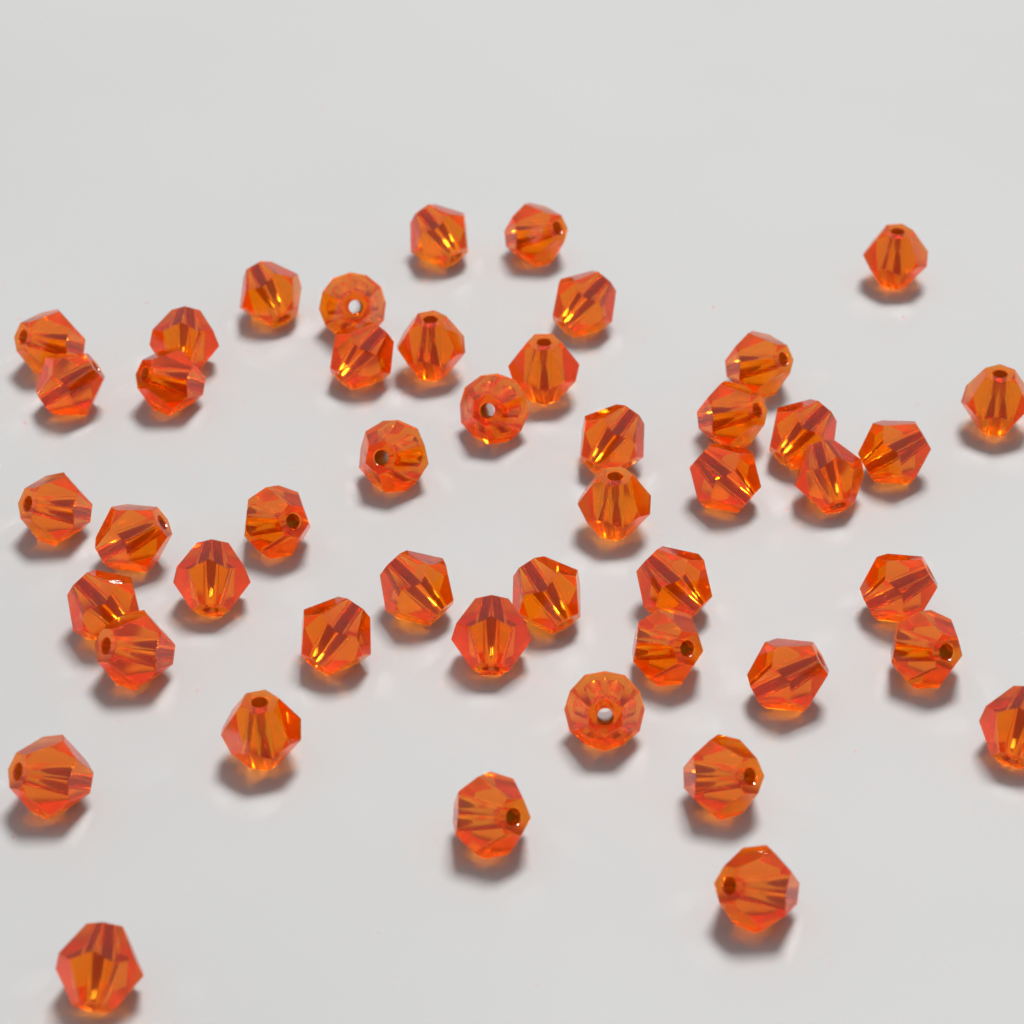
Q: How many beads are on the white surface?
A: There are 47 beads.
